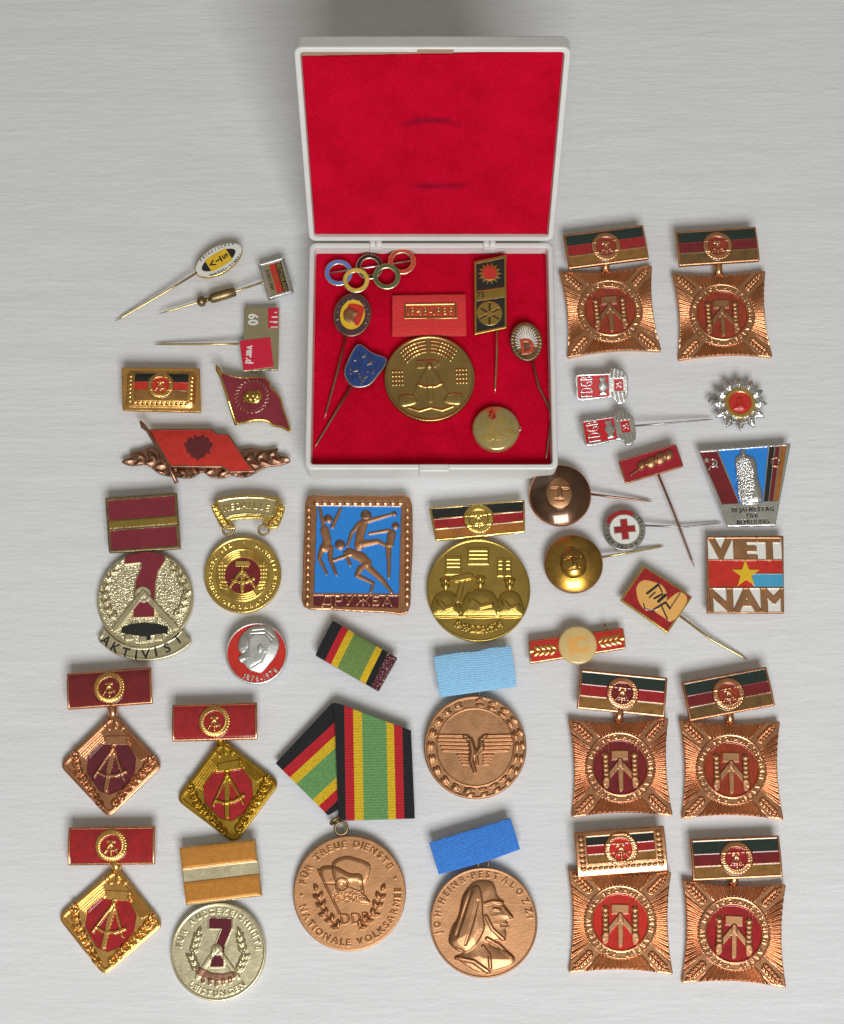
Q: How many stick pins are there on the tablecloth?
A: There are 13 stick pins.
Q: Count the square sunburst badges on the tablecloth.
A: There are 6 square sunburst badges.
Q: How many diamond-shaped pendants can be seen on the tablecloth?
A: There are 3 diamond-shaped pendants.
